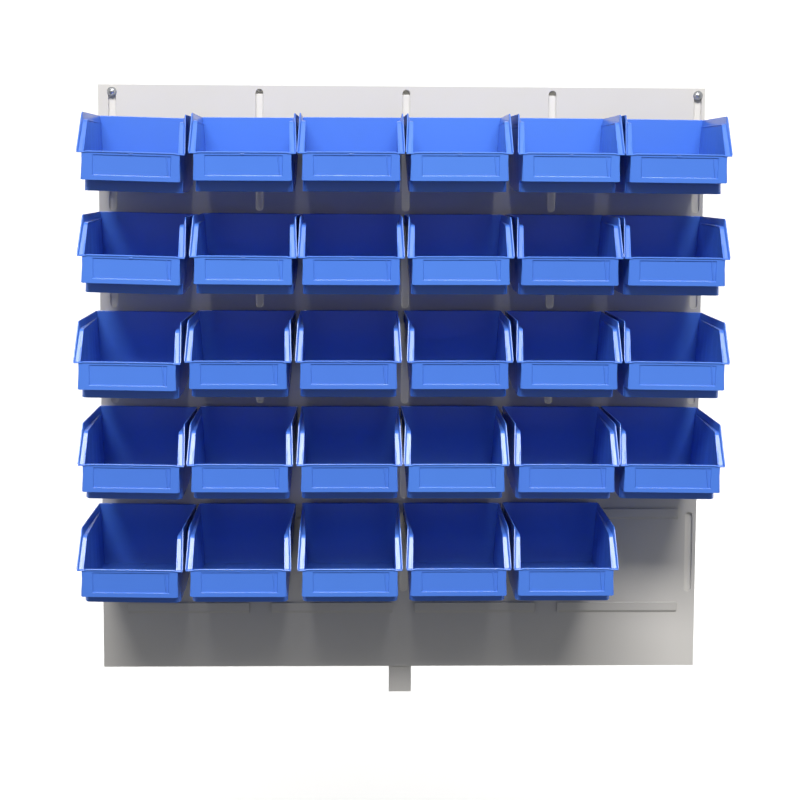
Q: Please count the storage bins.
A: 29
